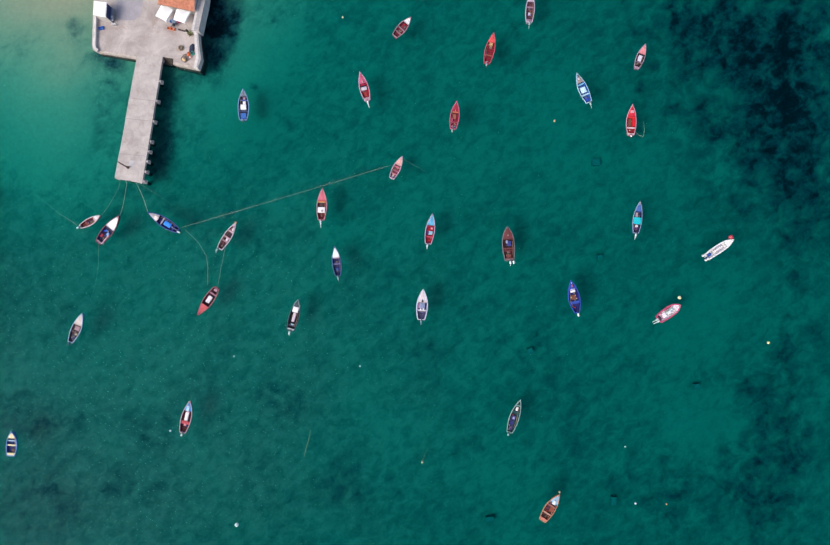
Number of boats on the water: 30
